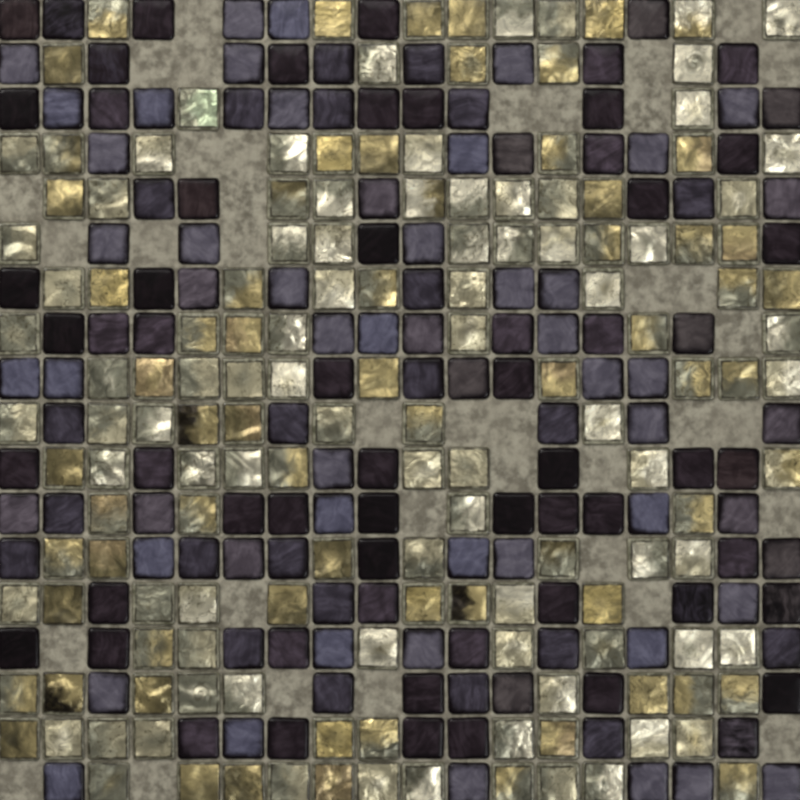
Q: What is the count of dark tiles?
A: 141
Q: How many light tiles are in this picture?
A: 146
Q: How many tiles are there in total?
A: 287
